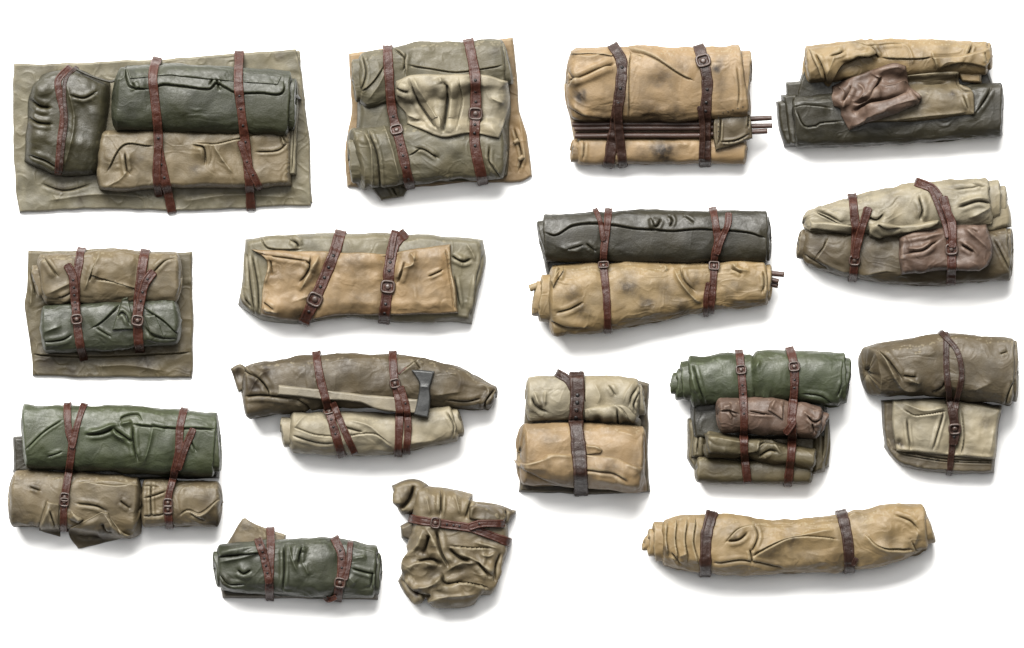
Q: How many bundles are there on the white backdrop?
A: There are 16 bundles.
